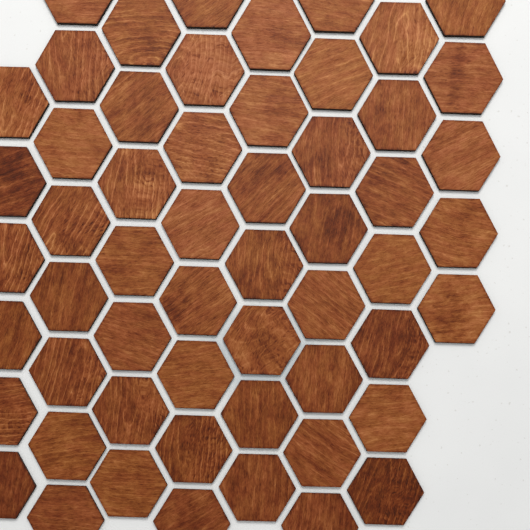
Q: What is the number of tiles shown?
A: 56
